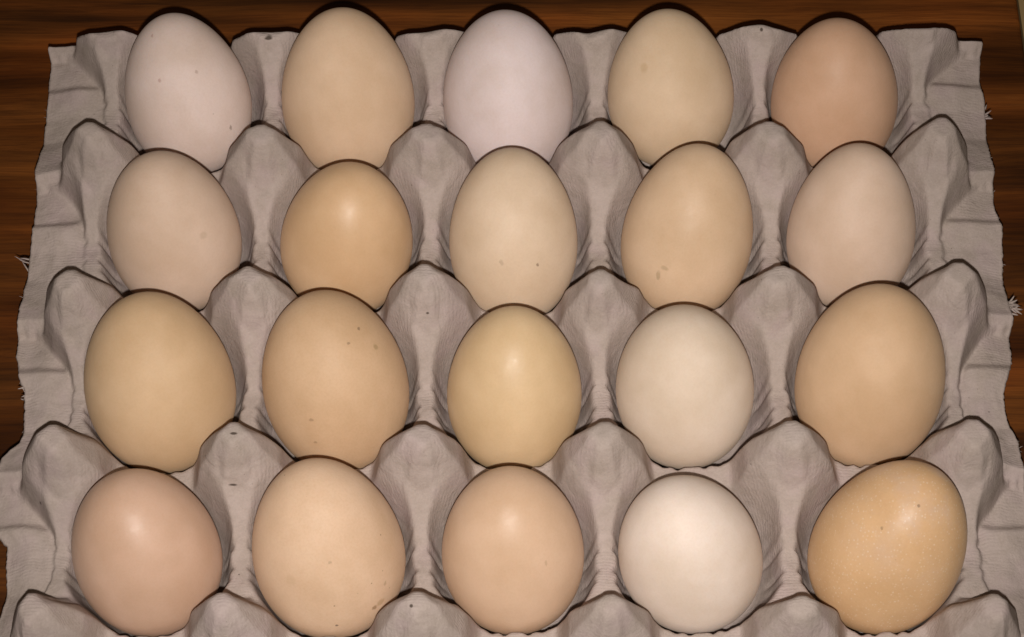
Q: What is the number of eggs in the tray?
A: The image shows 20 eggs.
